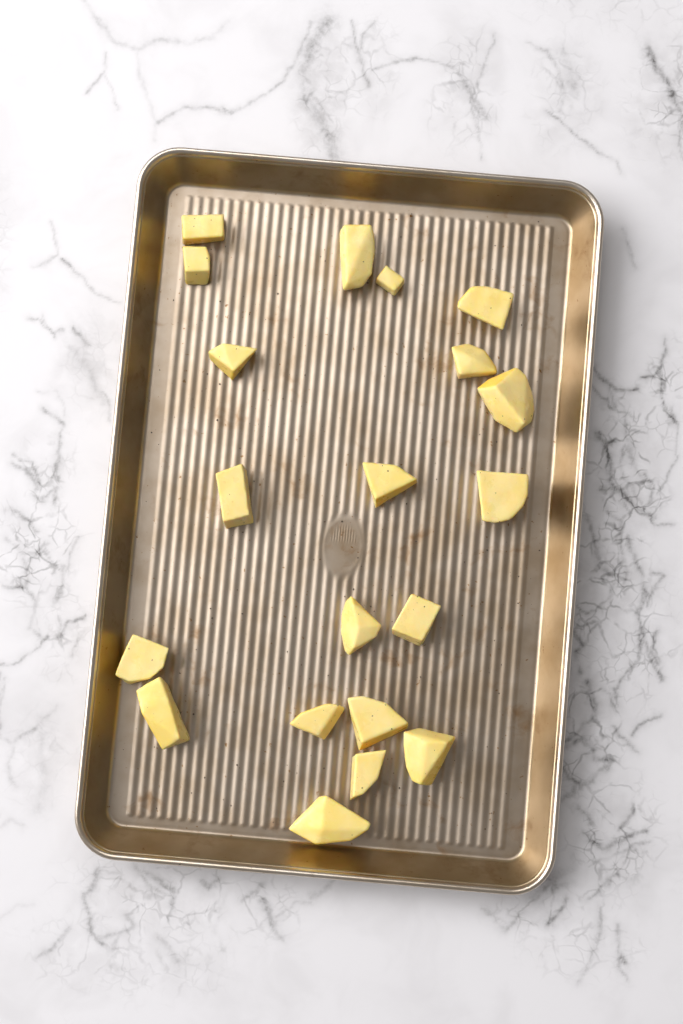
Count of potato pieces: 20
